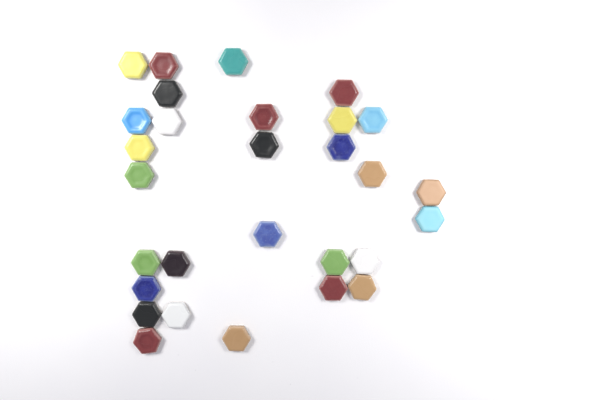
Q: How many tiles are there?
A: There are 29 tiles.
